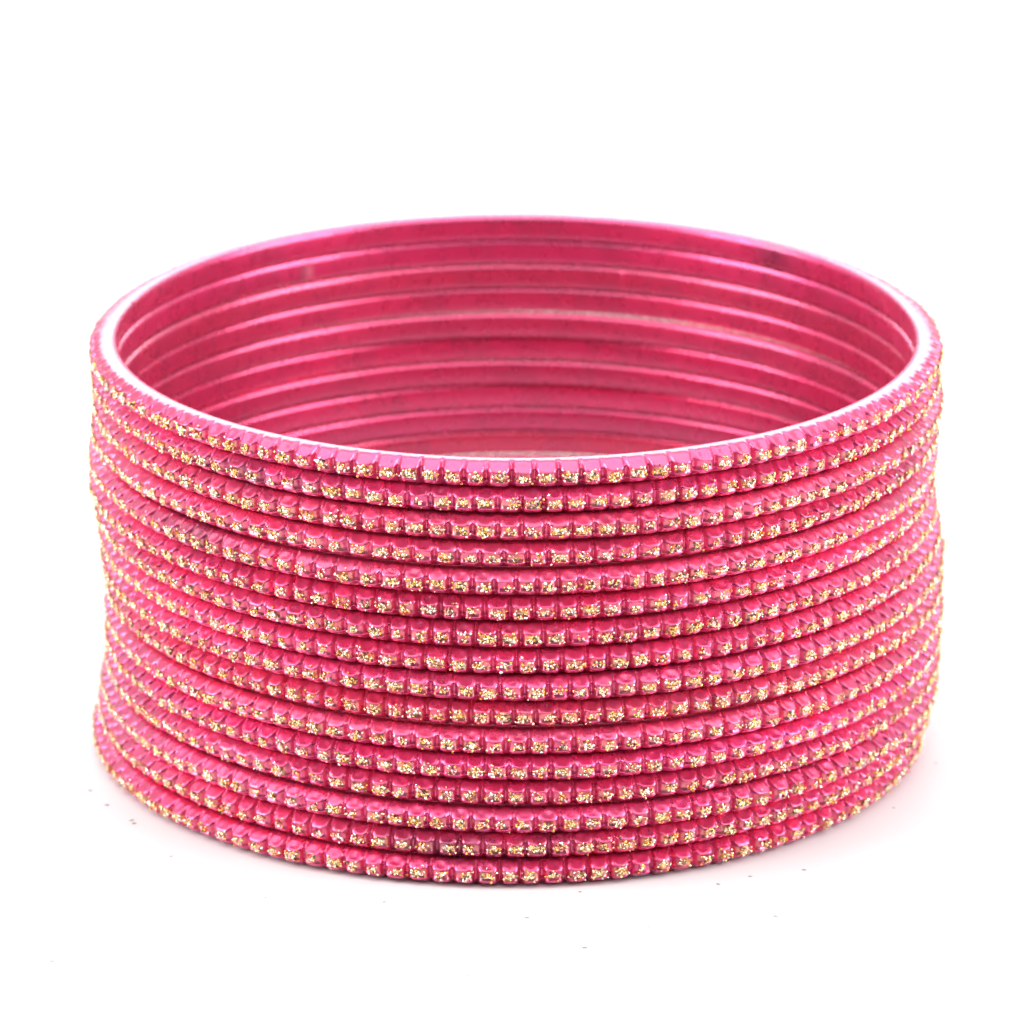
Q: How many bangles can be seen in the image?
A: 16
